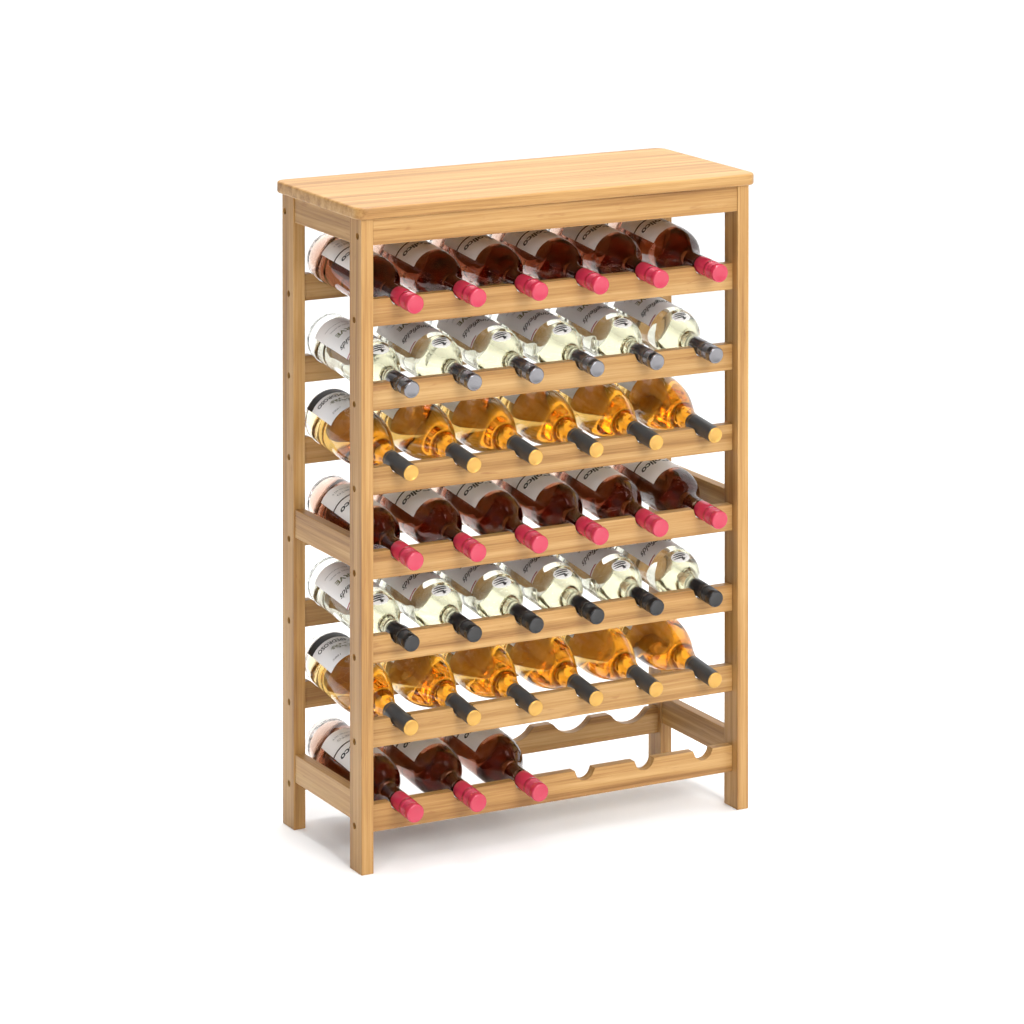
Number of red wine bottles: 15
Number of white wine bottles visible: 12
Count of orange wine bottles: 12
